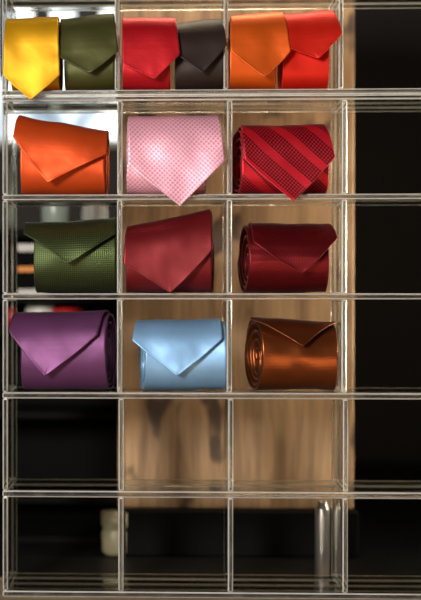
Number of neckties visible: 15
